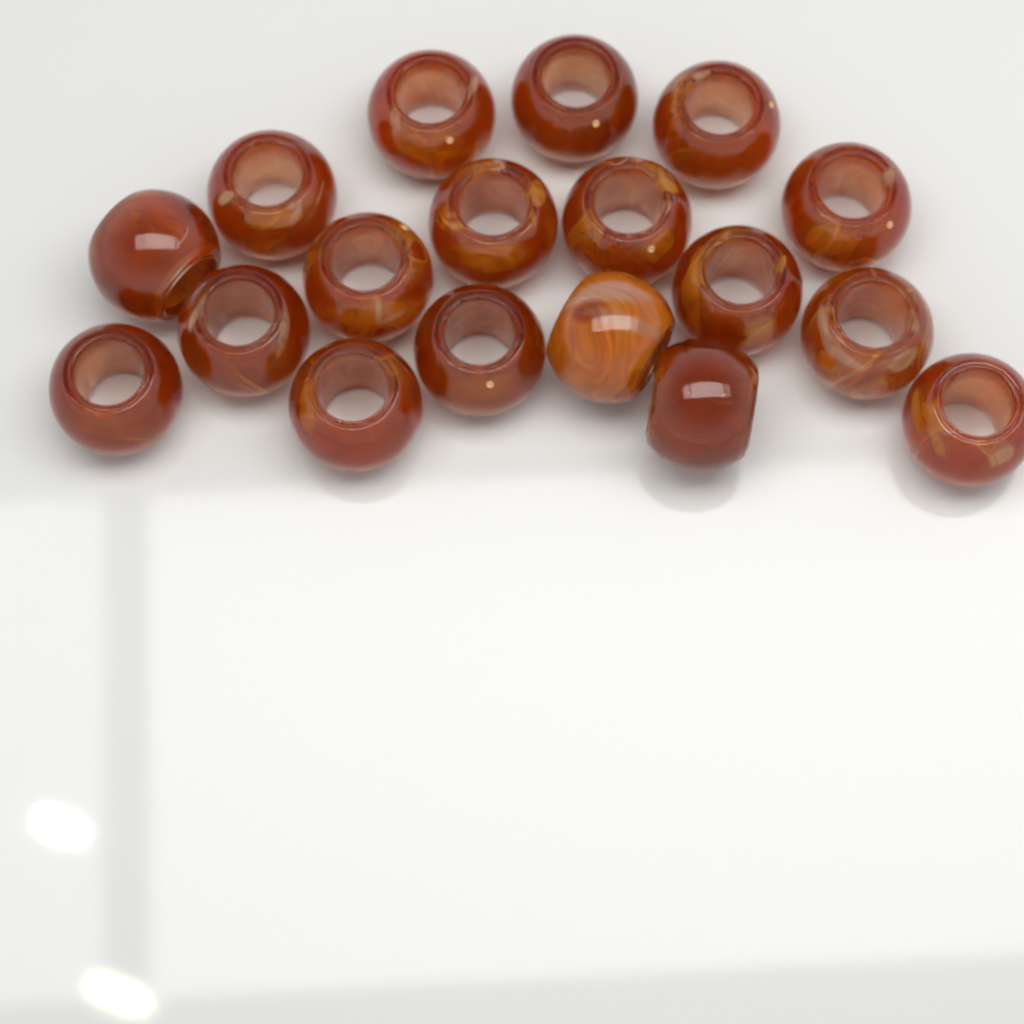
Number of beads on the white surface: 18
